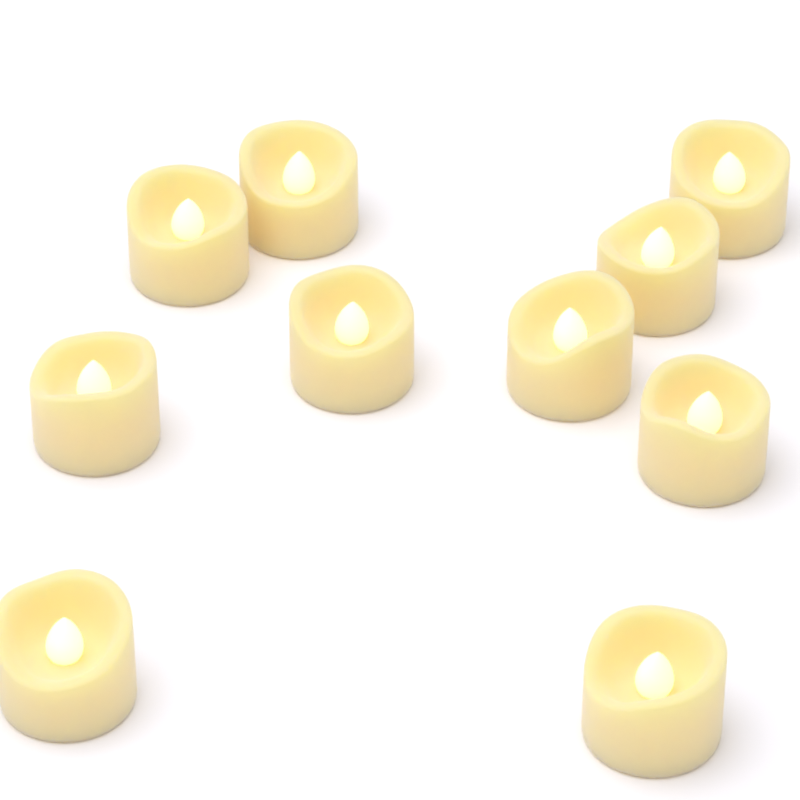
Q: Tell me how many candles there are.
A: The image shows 10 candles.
